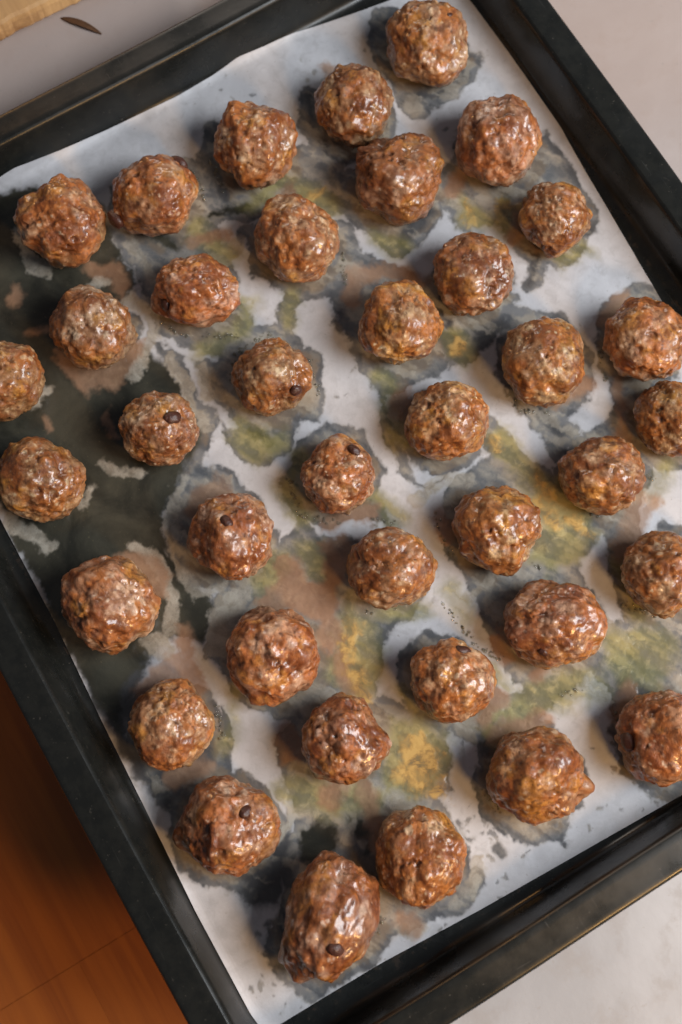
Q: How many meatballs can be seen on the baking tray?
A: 38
